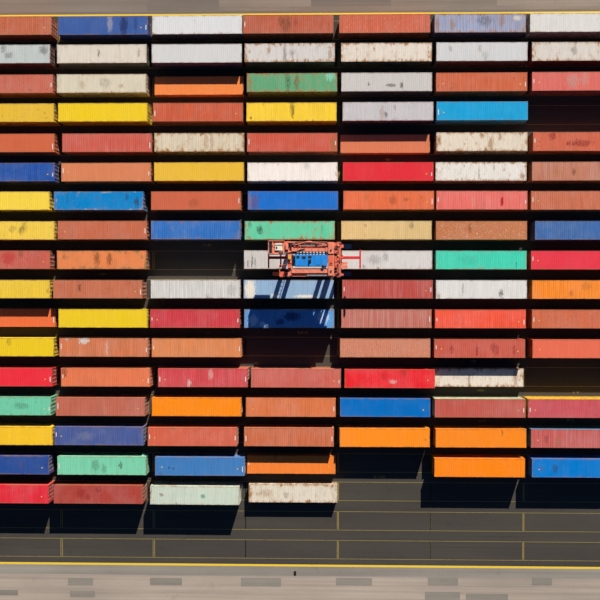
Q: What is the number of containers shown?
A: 111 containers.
